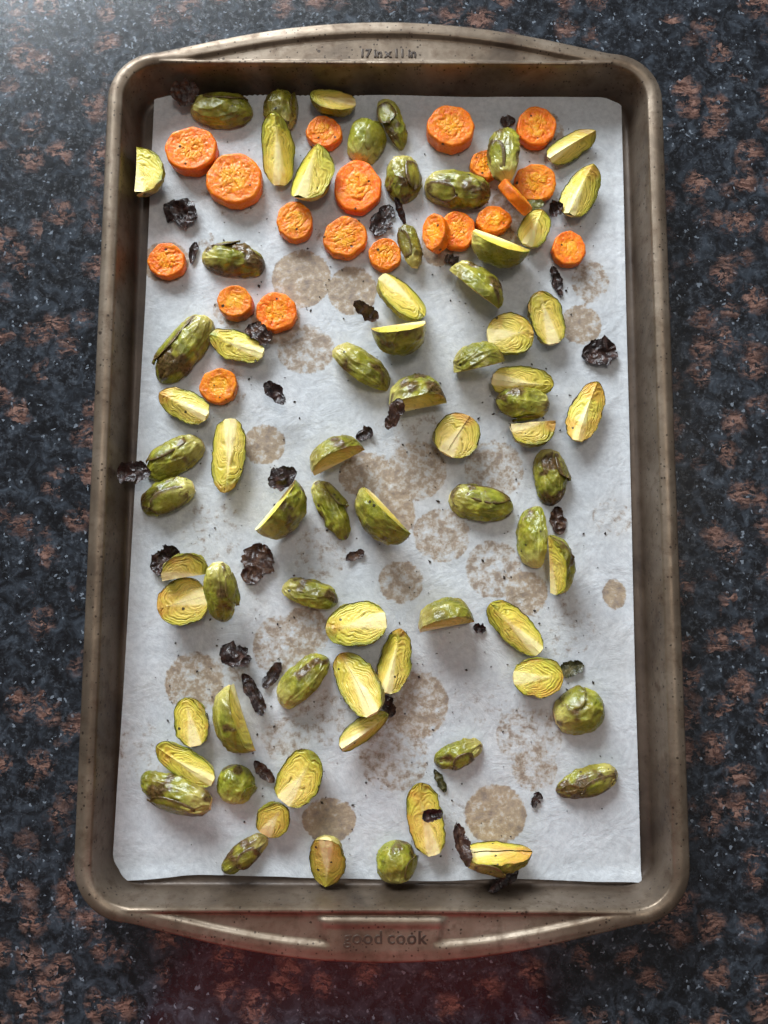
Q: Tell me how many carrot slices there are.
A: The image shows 20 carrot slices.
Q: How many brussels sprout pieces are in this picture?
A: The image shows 71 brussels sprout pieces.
